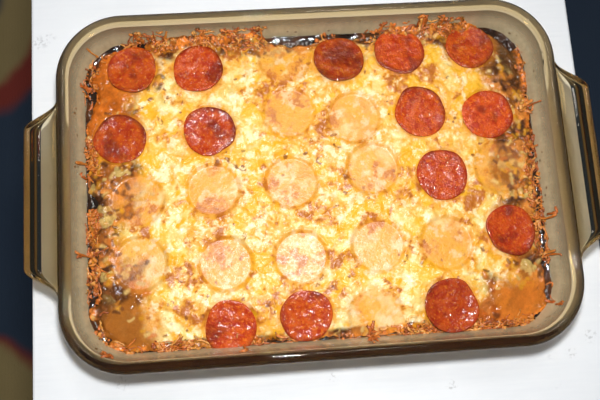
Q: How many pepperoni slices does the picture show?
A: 14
